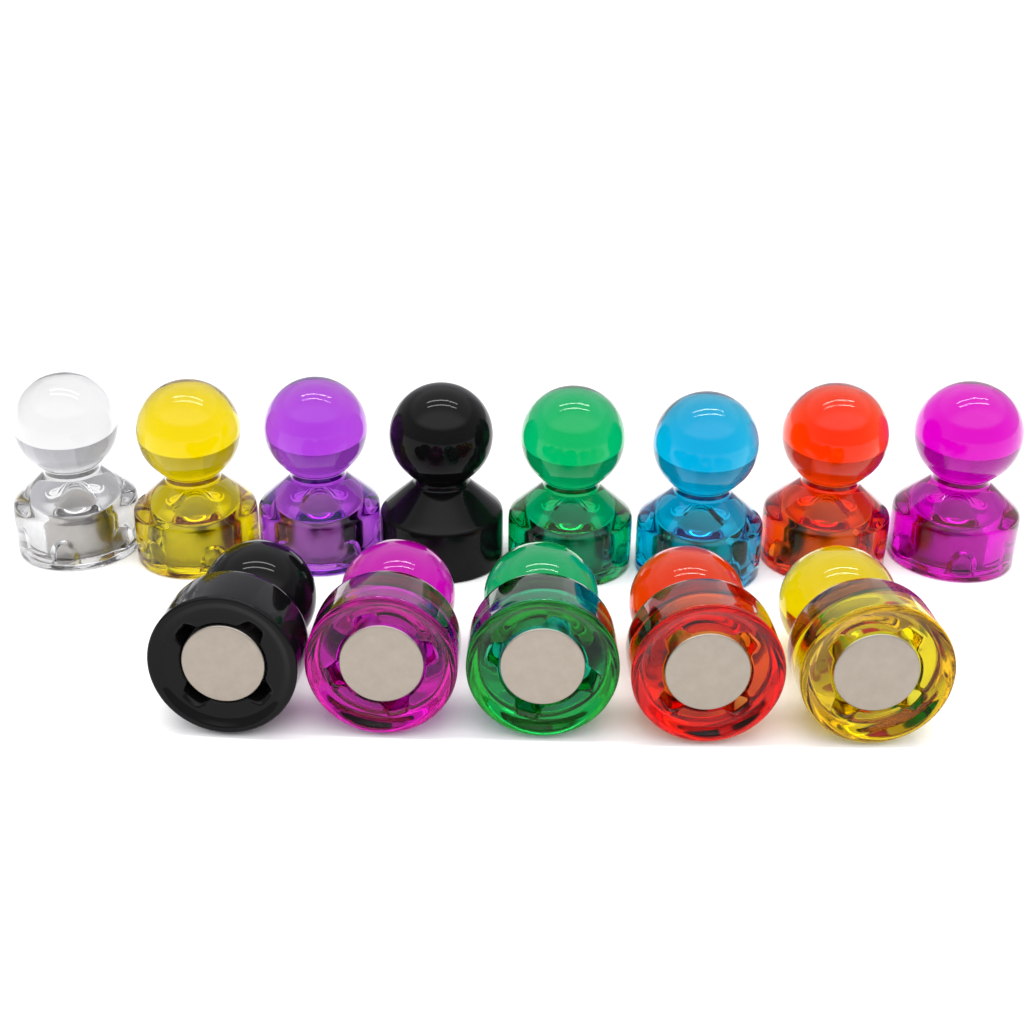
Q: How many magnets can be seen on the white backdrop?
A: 13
